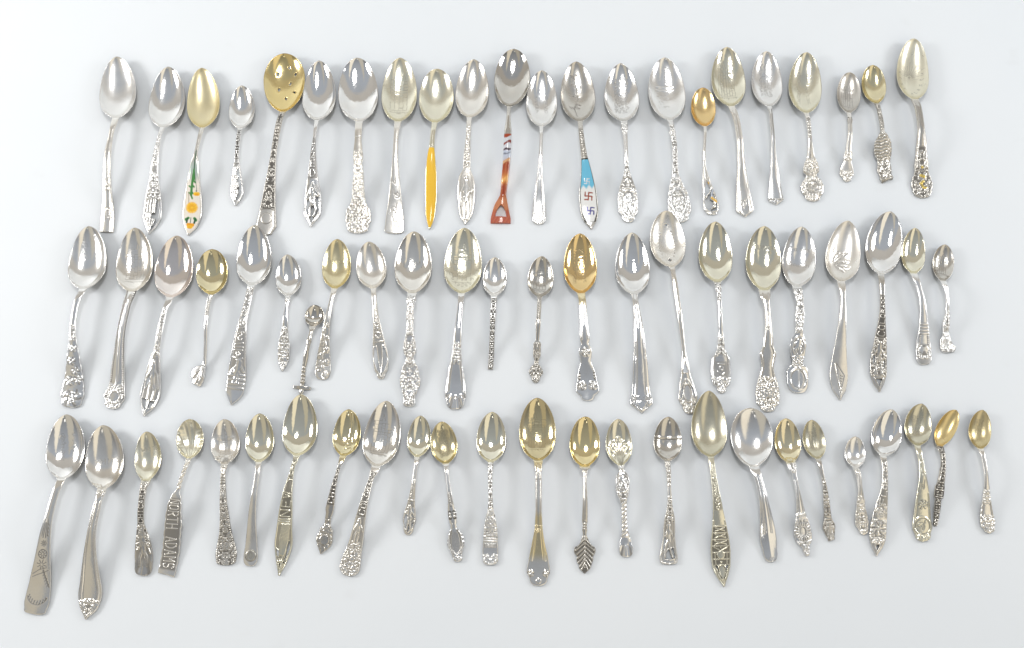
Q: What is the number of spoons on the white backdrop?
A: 70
